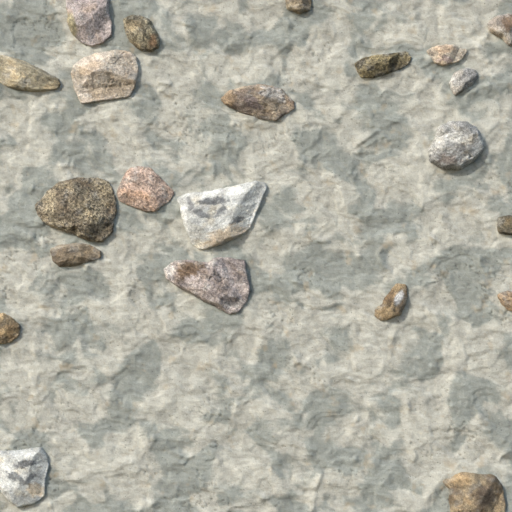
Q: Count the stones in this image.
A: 22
